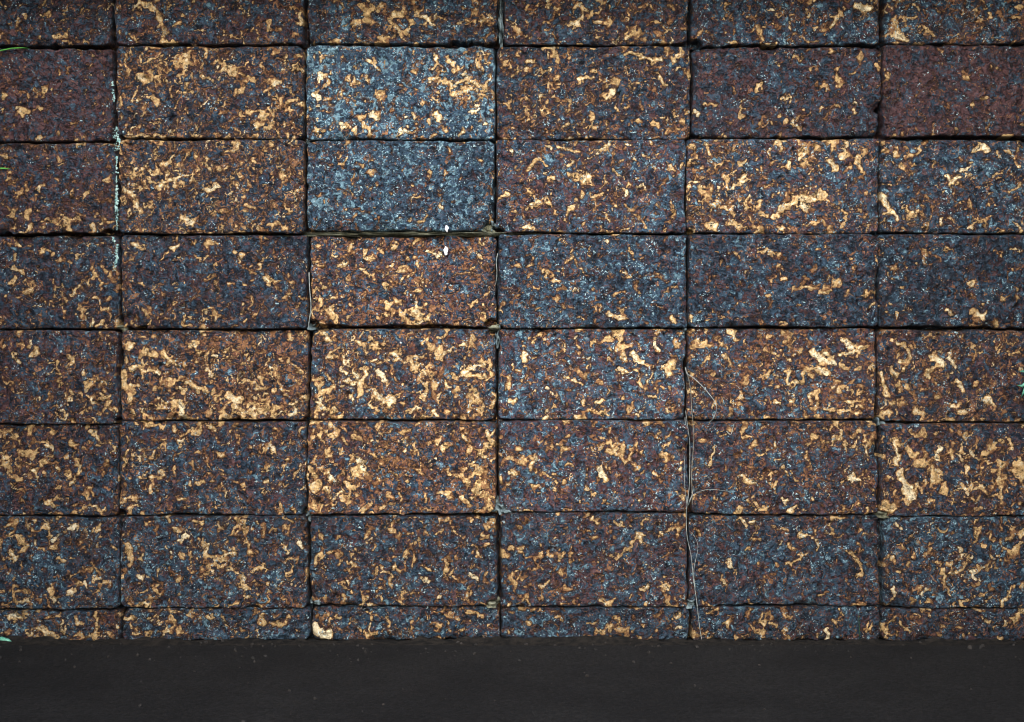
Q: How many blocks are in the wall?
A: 48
